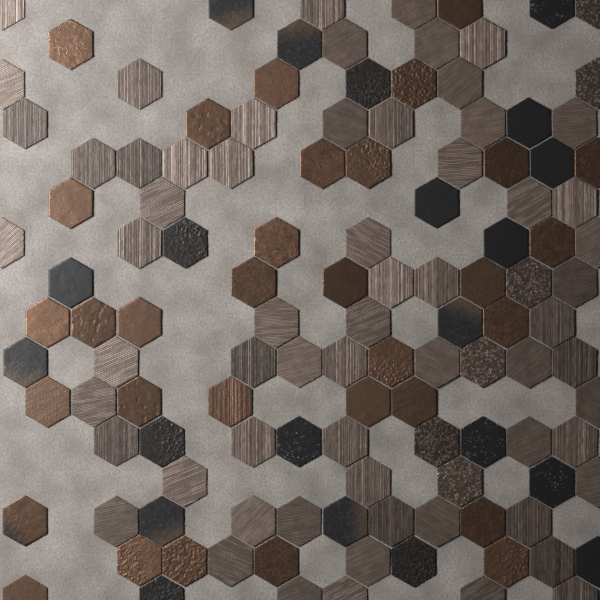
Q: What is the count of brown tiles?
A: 32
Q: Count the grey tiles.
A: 69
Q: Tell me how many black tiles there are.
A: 21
